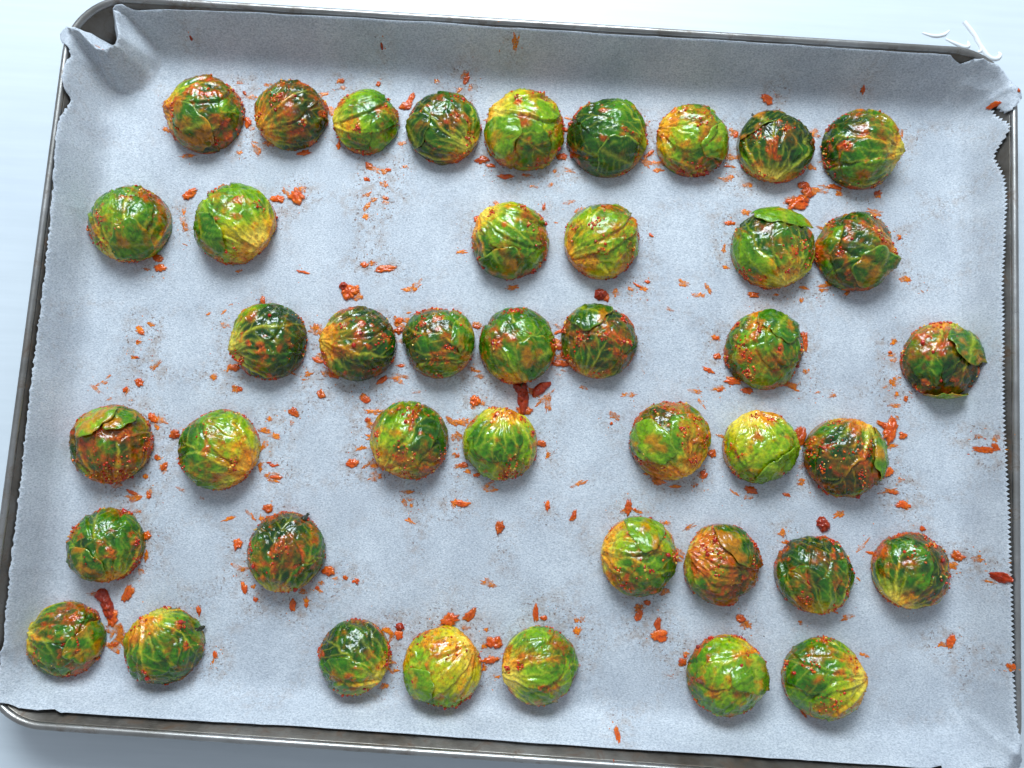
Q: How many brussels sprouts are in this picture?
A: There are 42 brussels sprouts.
